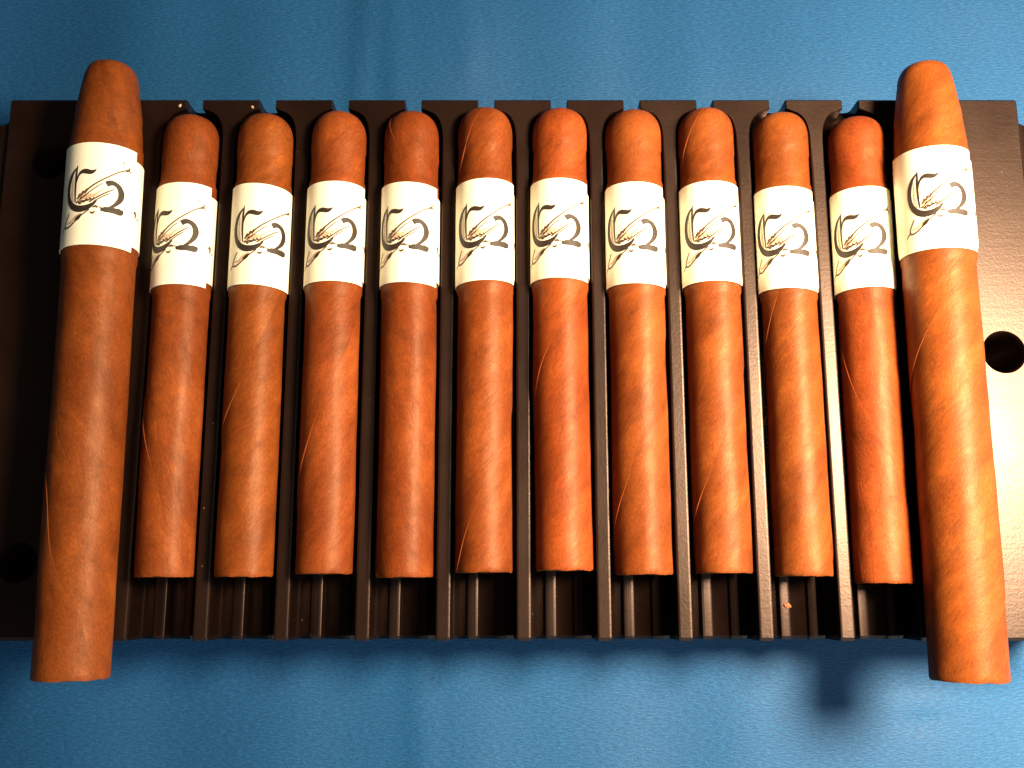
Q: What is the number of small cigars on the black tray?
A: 10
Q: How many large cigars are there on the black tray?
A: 2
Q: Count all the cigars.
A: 12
